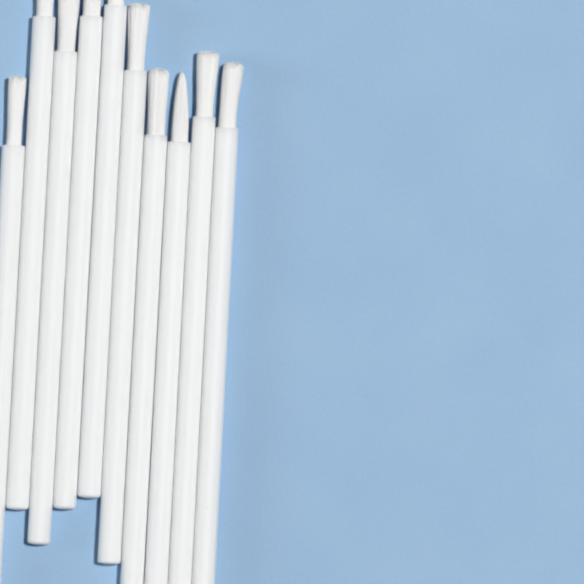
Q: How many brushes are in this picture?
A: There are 10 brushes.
